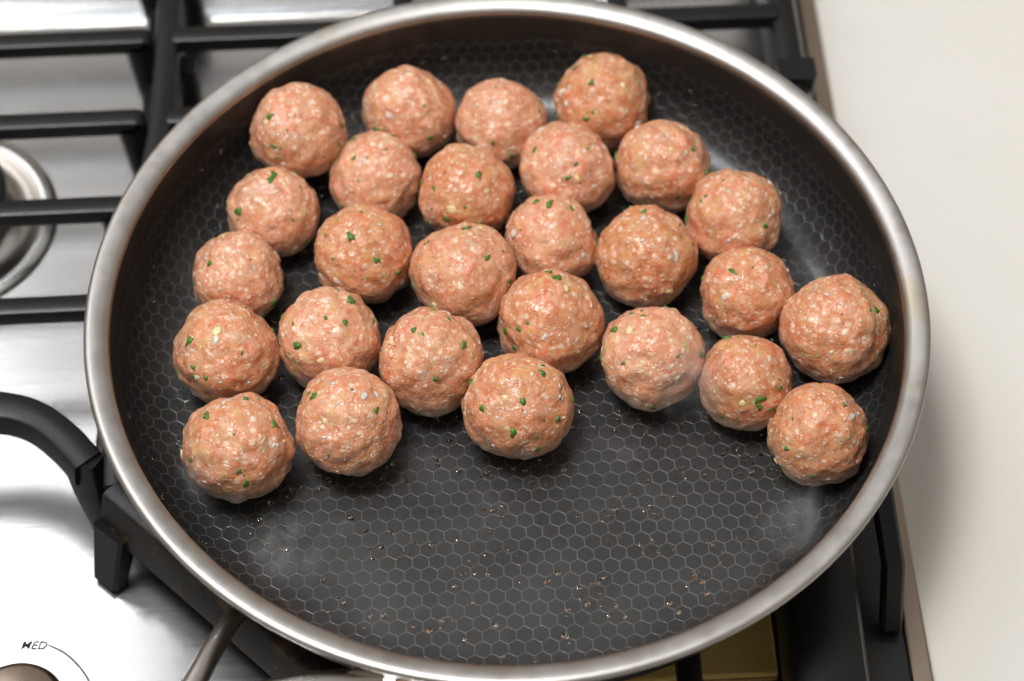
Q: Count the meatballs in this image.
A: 27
